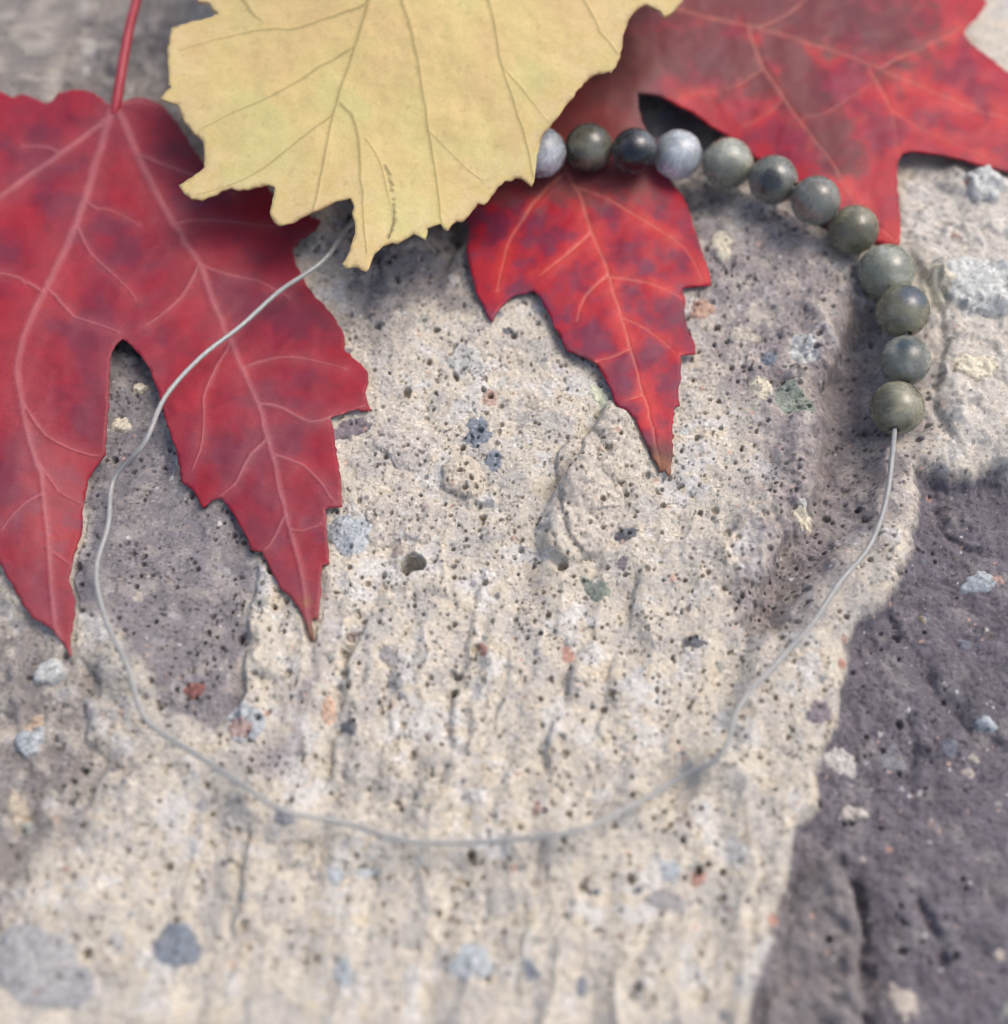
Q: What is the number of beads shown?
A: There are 12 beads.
